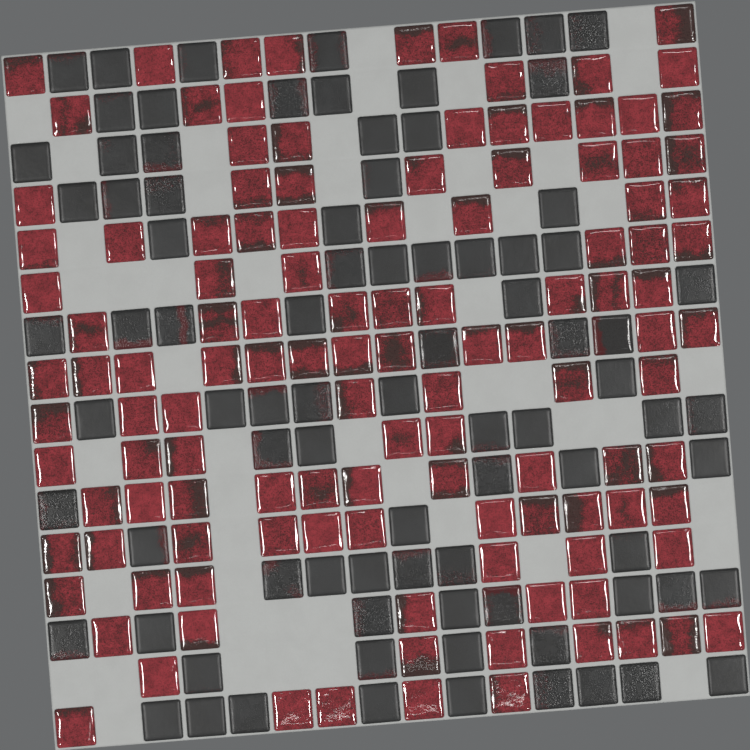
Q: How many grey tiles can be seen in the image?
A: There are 85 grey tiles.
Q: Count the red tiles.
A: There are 121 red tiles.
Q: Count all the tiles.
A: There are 206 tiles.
